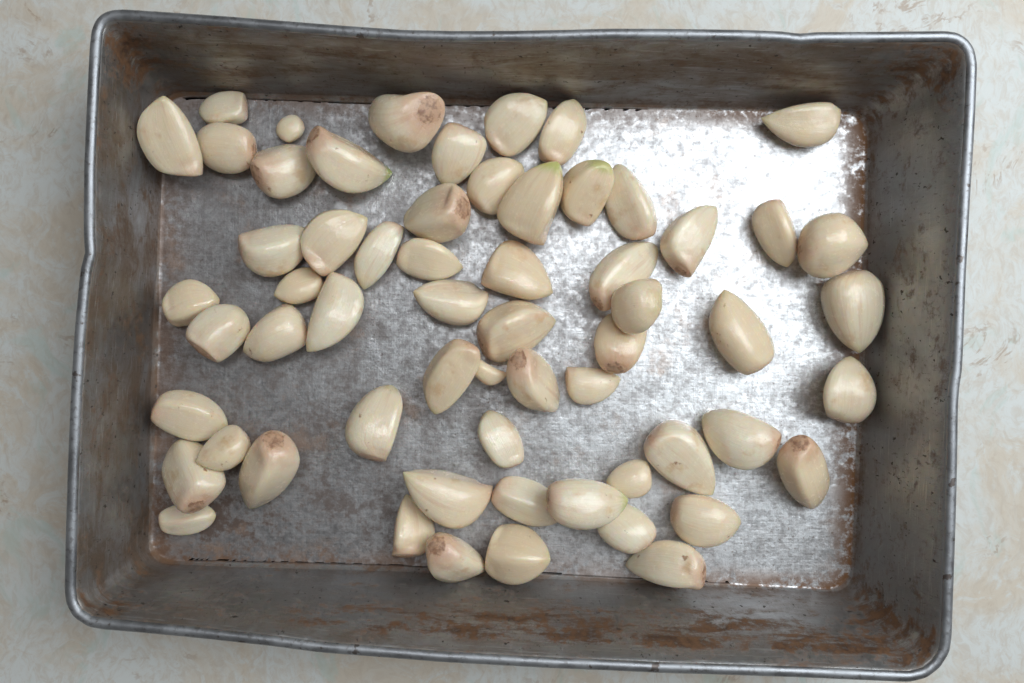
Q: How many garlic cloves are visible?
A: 61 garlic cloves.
